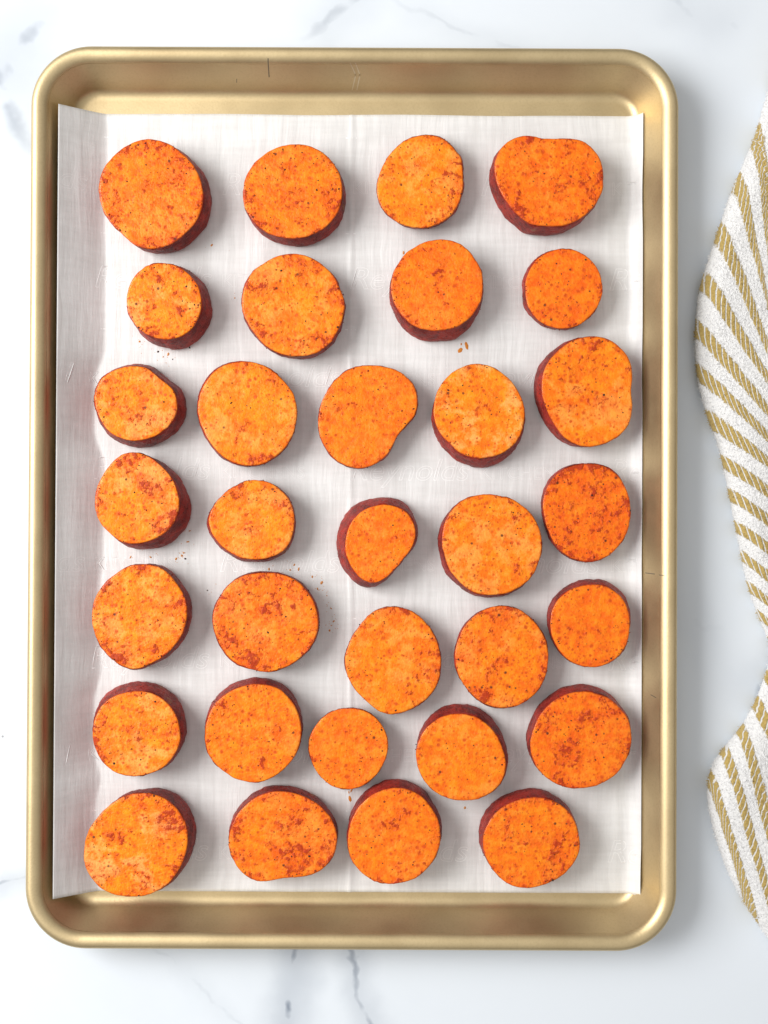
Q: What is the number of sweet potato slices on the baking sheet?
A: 32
